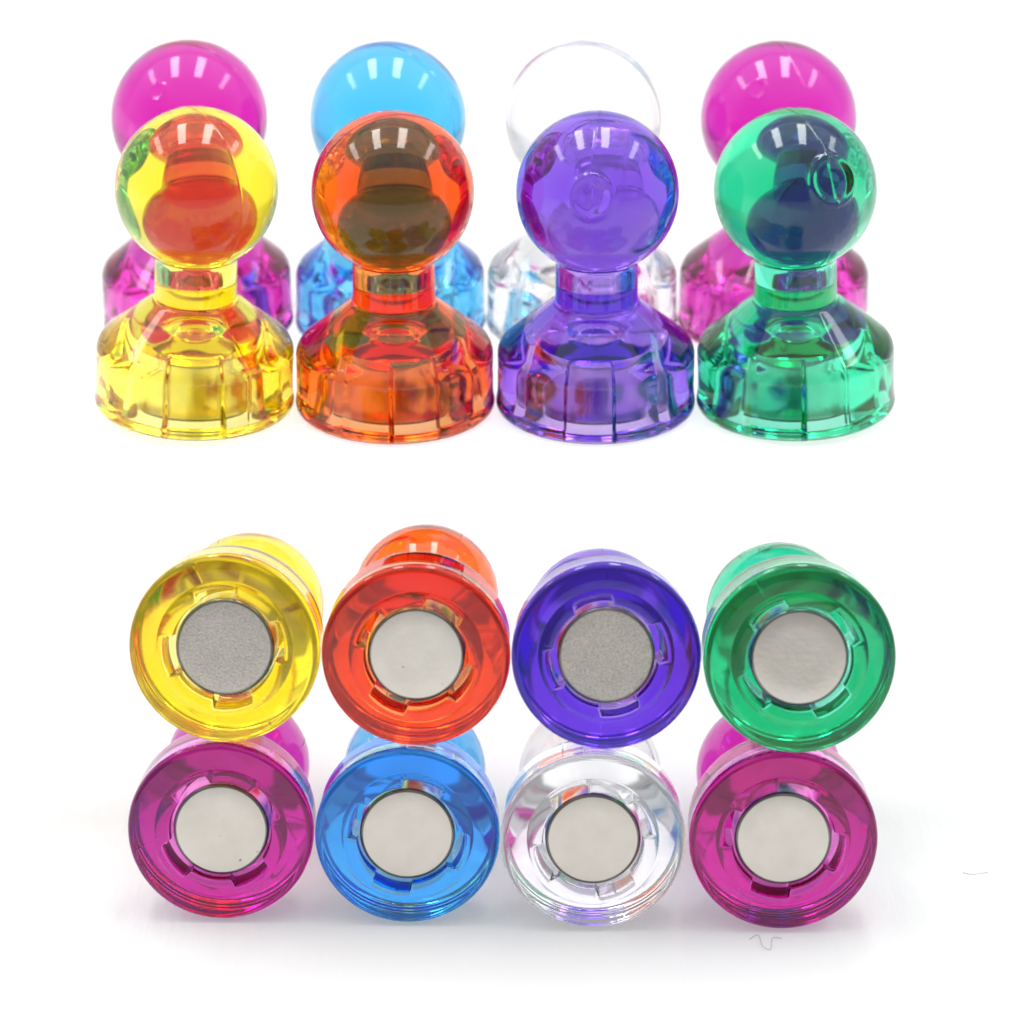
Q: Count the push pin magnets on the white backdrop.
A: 16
